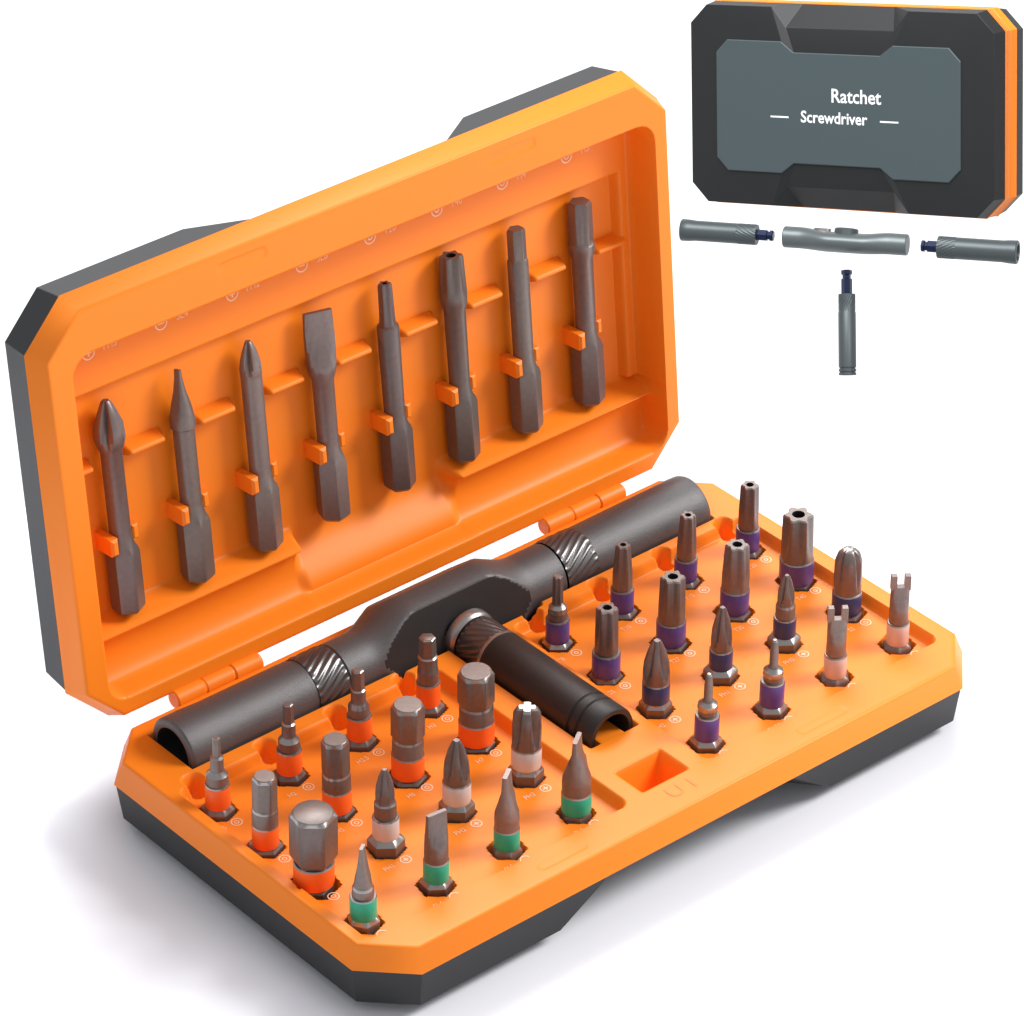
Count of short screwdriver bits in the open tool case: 32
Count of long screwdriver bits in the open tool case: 8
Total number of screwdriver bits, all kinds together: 40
